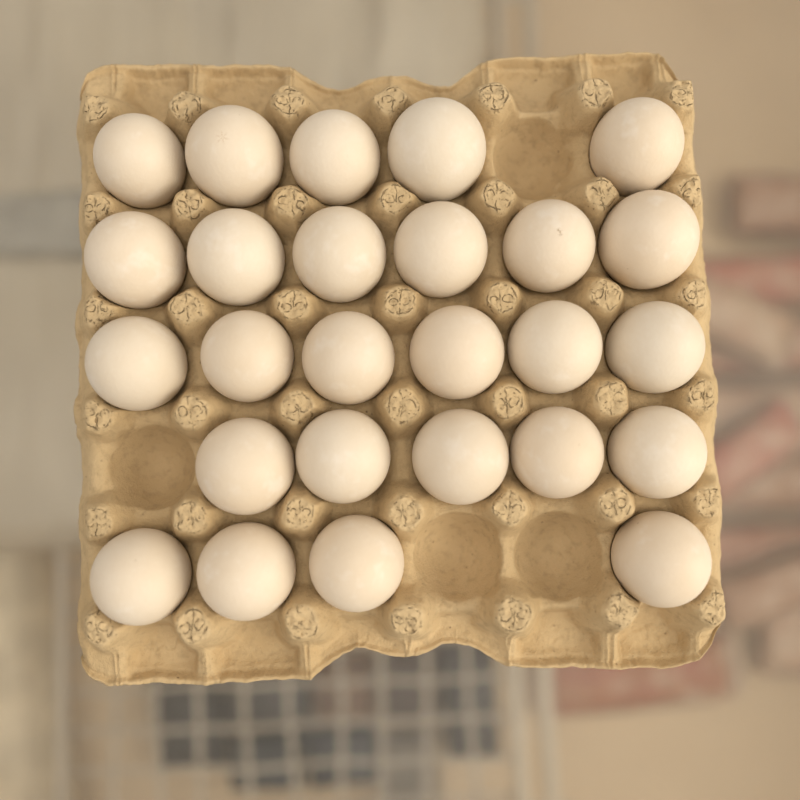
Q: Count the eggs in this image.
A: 26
